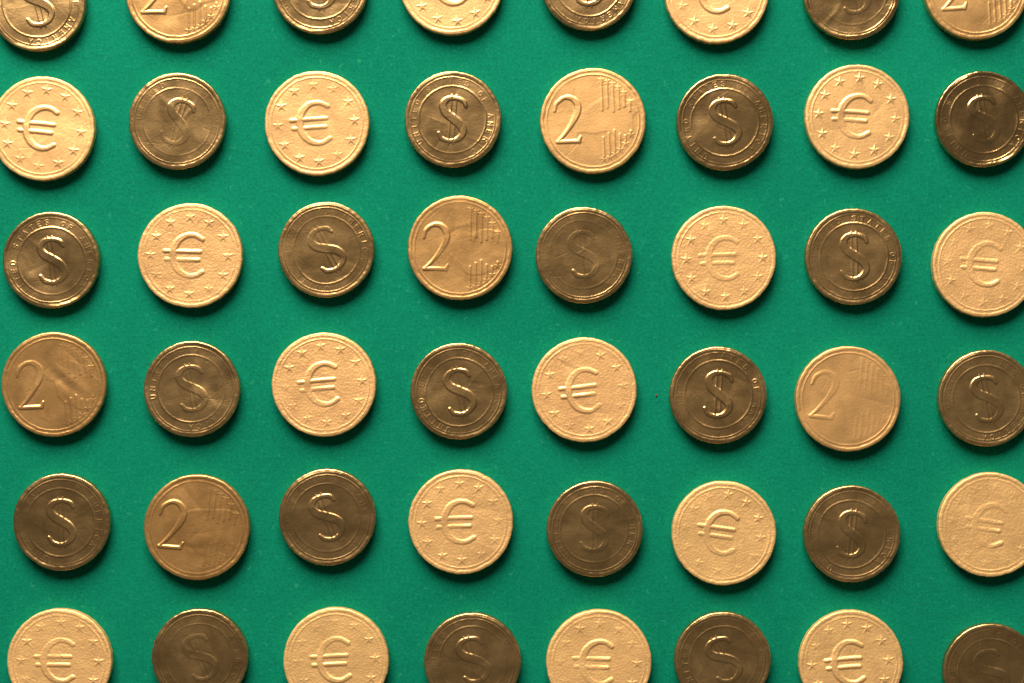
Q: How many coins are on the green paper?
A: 48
